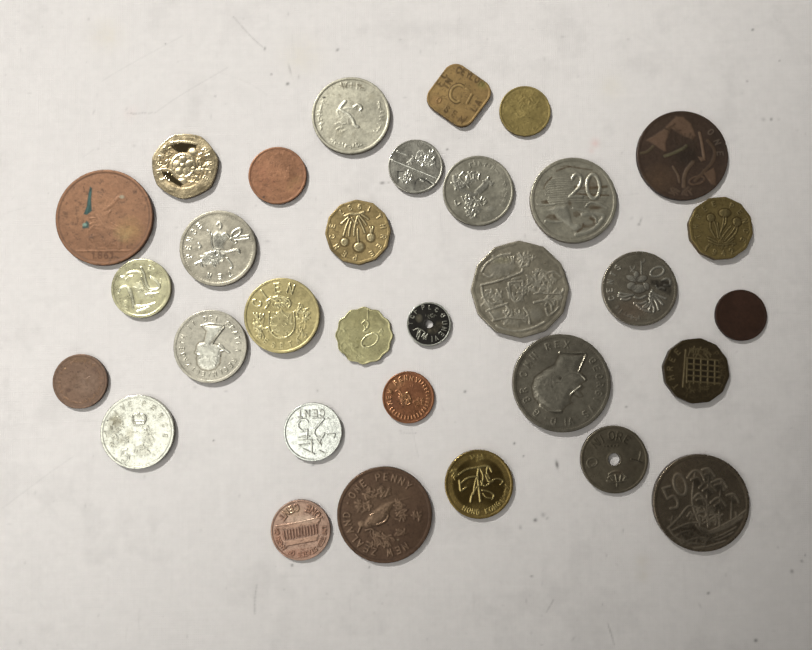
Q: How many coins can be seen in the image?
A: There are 32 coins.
